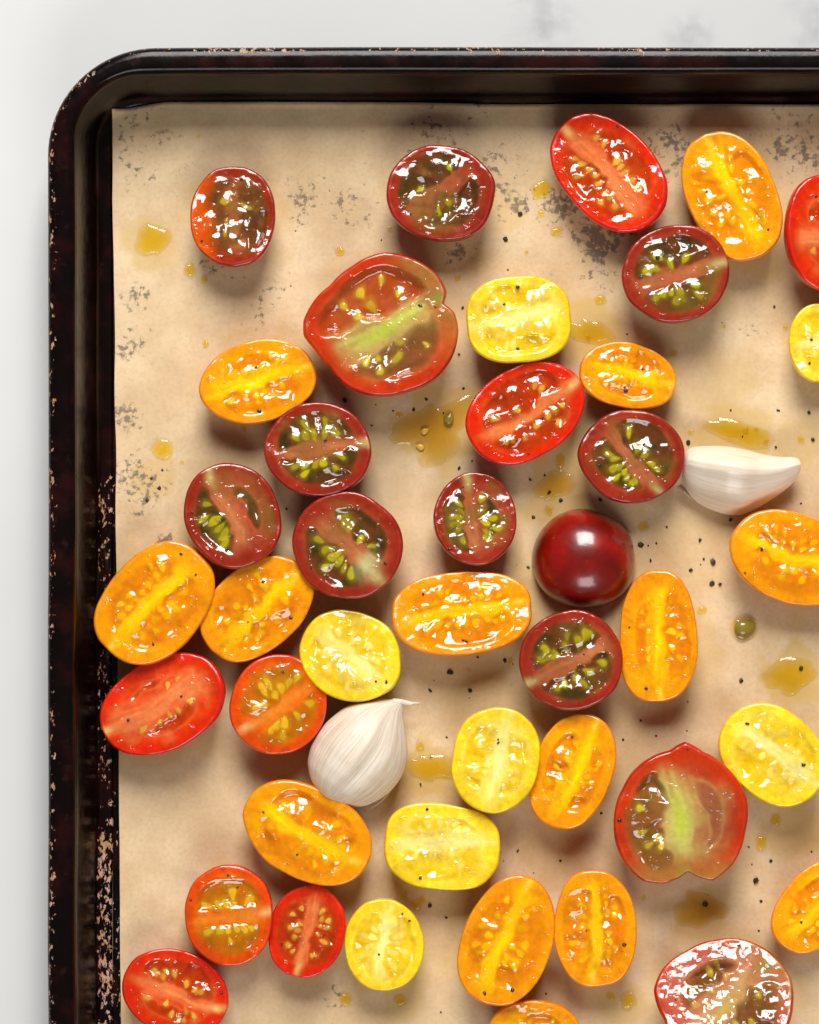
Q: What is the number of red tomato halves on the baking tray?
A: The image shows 21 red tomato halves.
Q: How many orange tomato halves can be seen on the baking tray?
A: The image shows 14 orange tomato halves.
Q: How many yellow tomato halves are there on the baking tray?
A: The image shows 7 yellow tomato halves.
